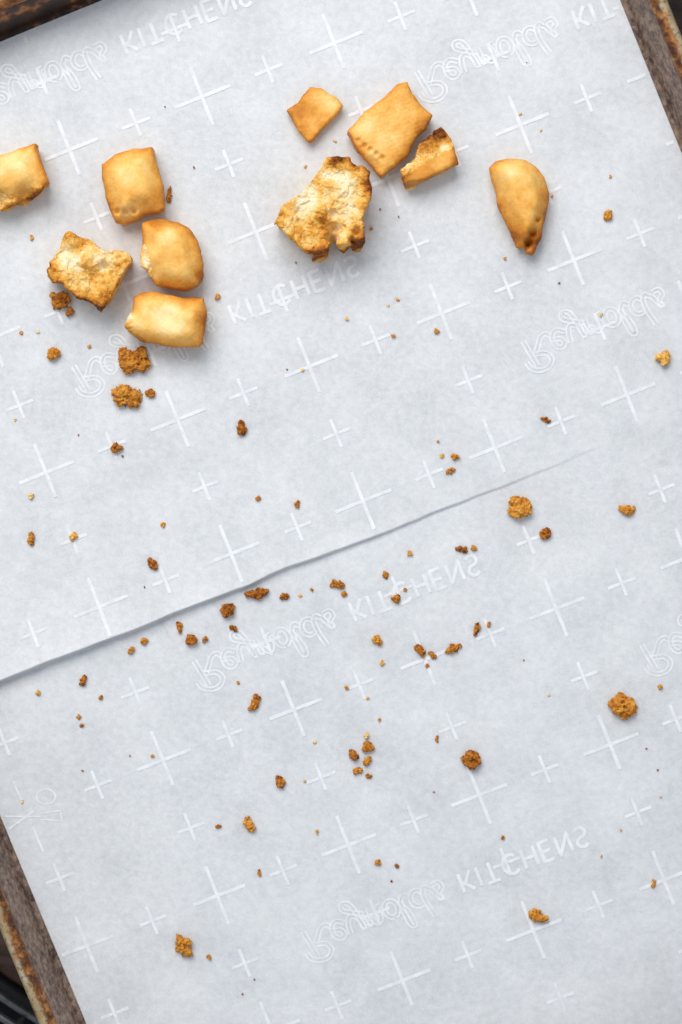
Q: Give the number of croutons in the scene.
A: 10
